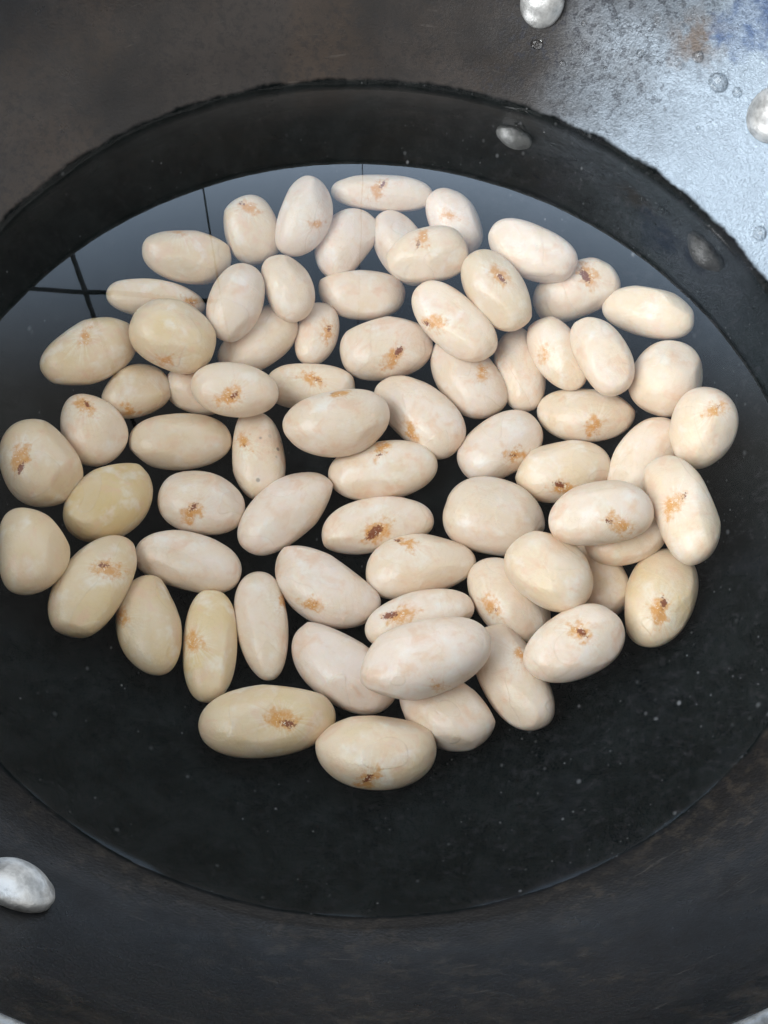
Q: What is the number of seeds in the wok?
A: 71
